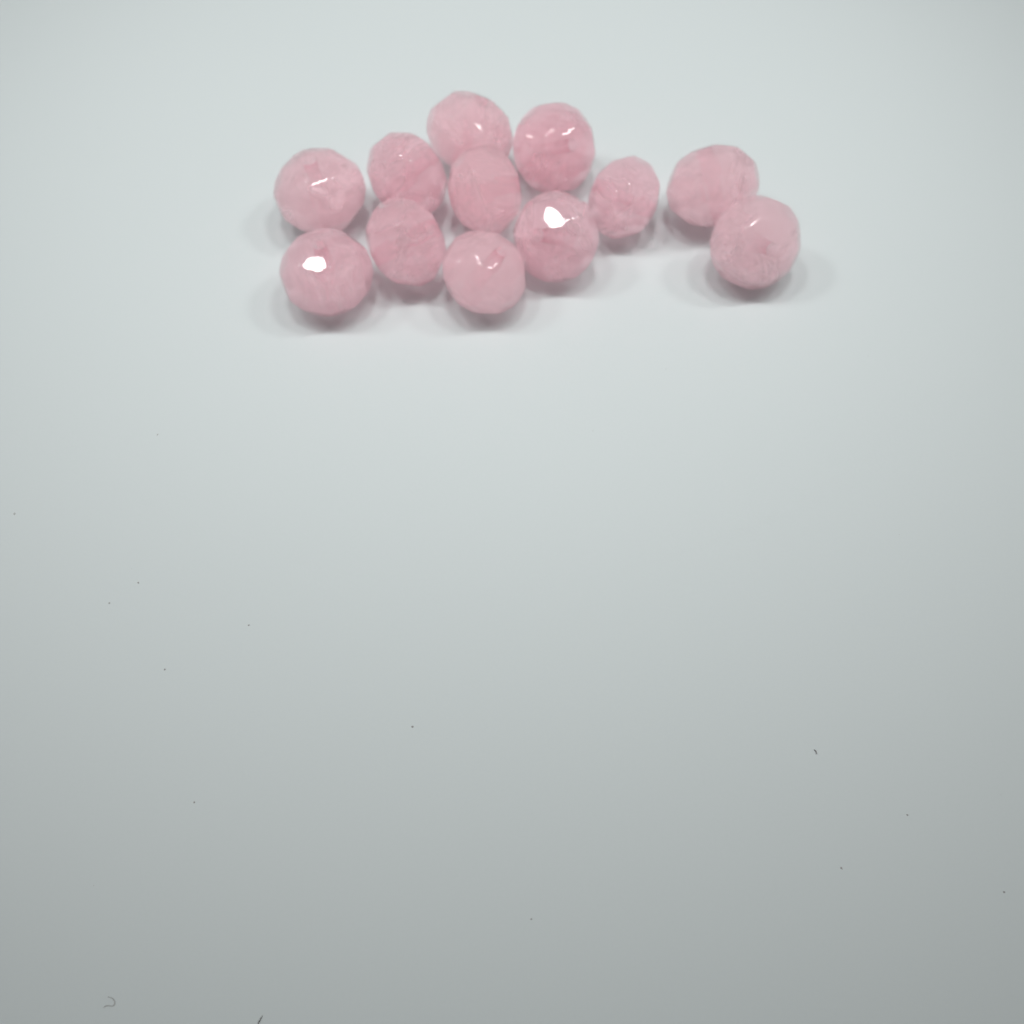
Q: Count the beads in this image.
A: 12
